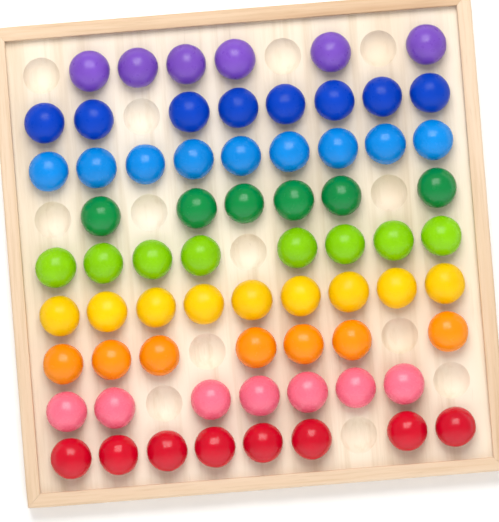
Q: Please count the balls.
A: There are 68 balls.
